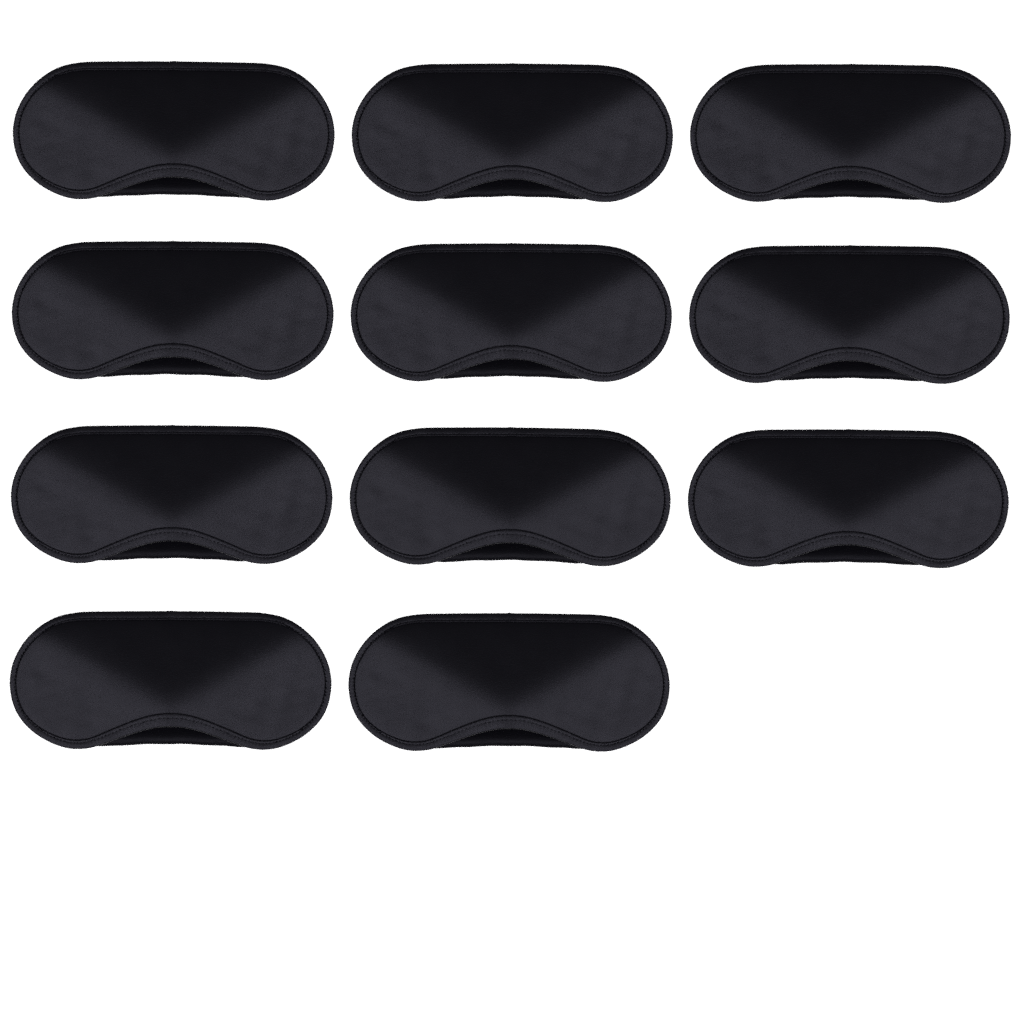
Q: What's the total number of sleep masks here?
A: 11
